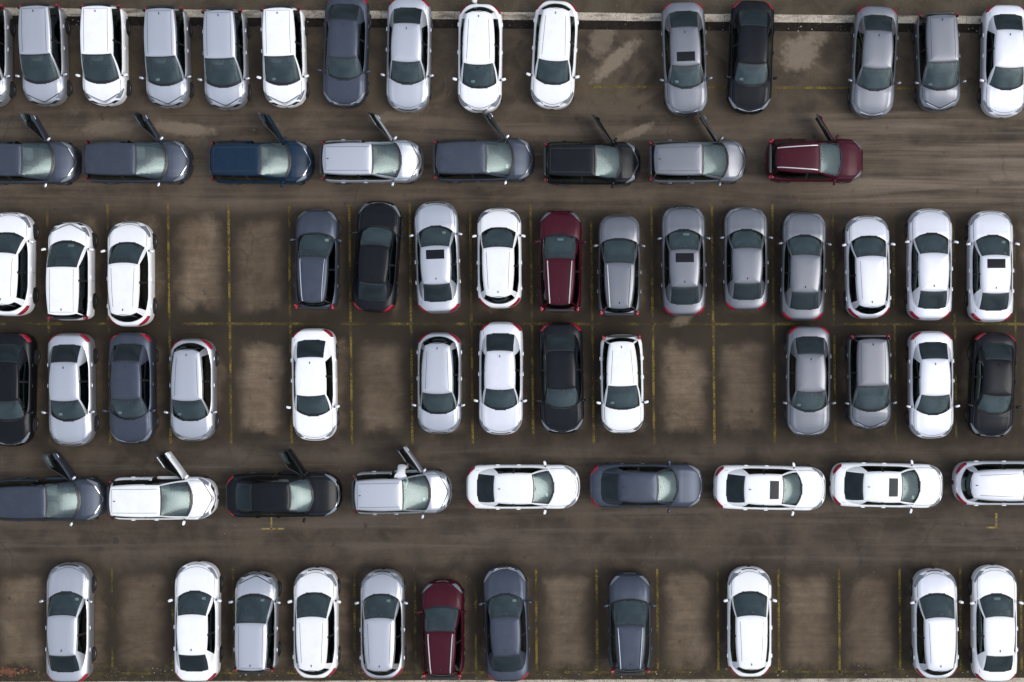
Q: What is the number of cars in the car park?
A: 71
